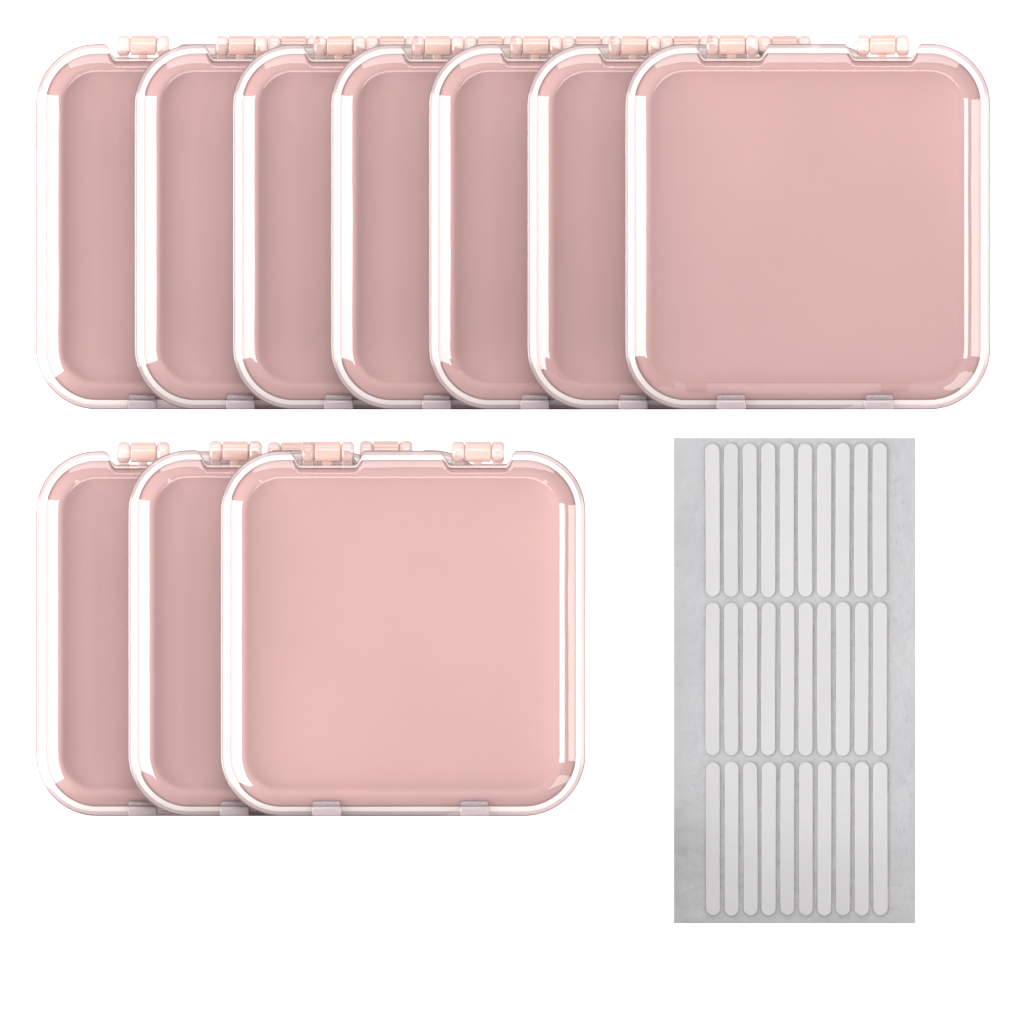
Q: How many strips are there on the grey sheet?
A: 30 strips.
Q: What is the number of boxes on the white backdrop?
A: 10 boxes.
